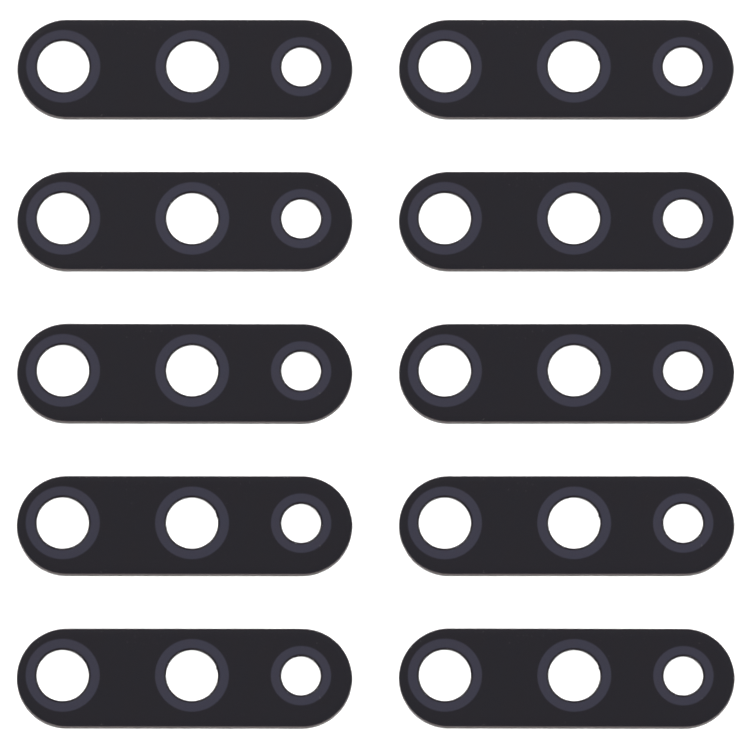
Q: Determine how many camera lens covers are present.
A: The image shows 10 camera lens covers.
